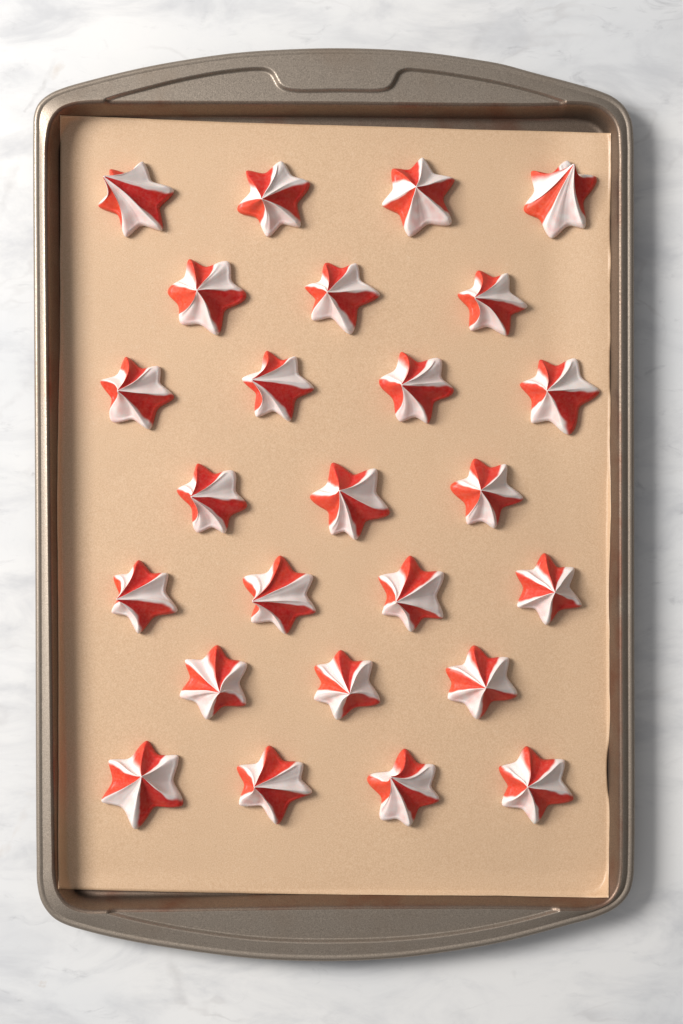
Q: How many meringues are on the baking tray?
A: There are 25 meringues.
